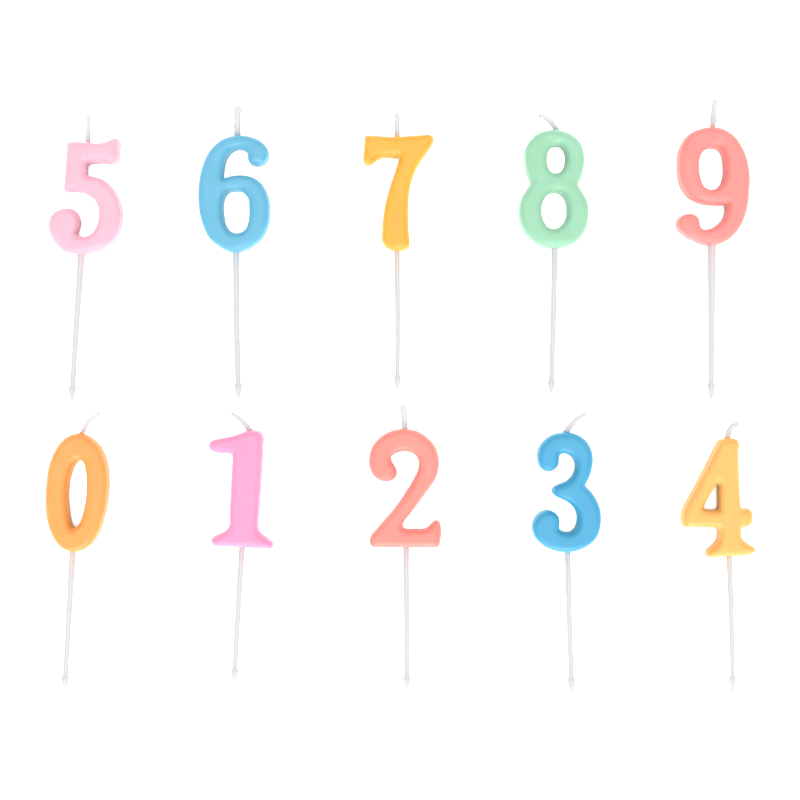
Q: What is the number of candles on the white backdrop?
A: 10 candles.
